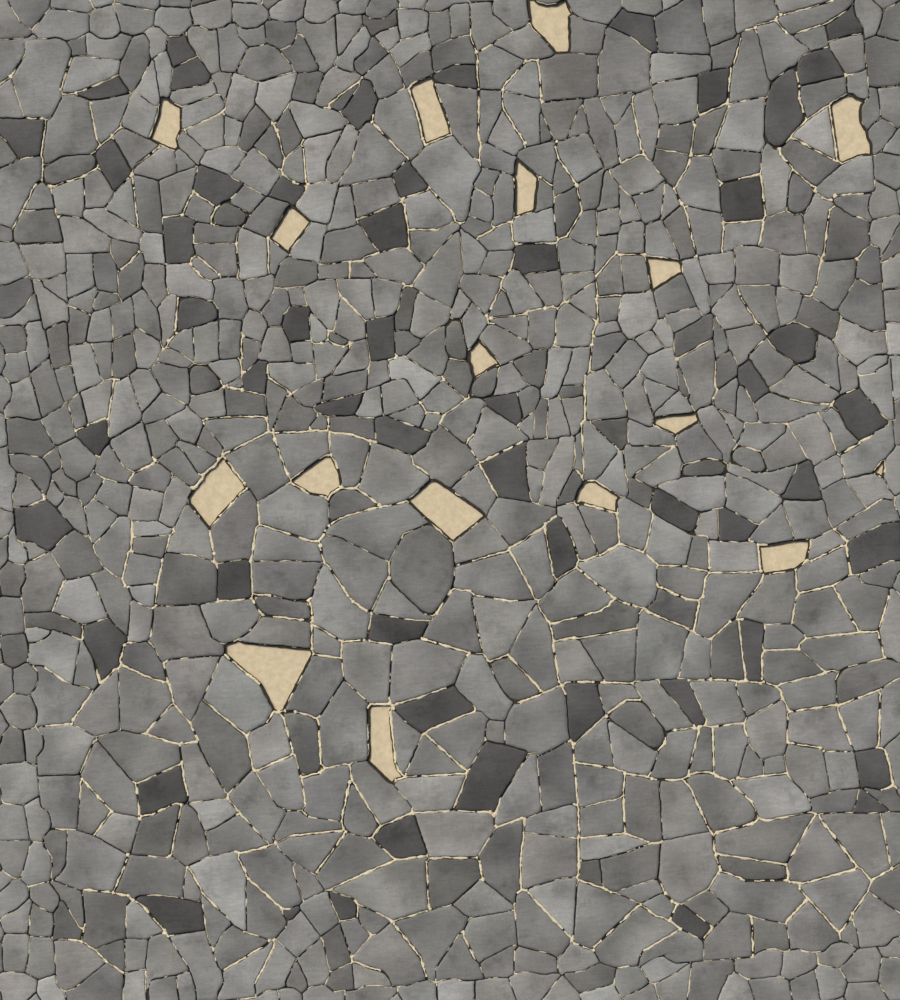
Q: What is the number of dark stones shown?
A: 53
